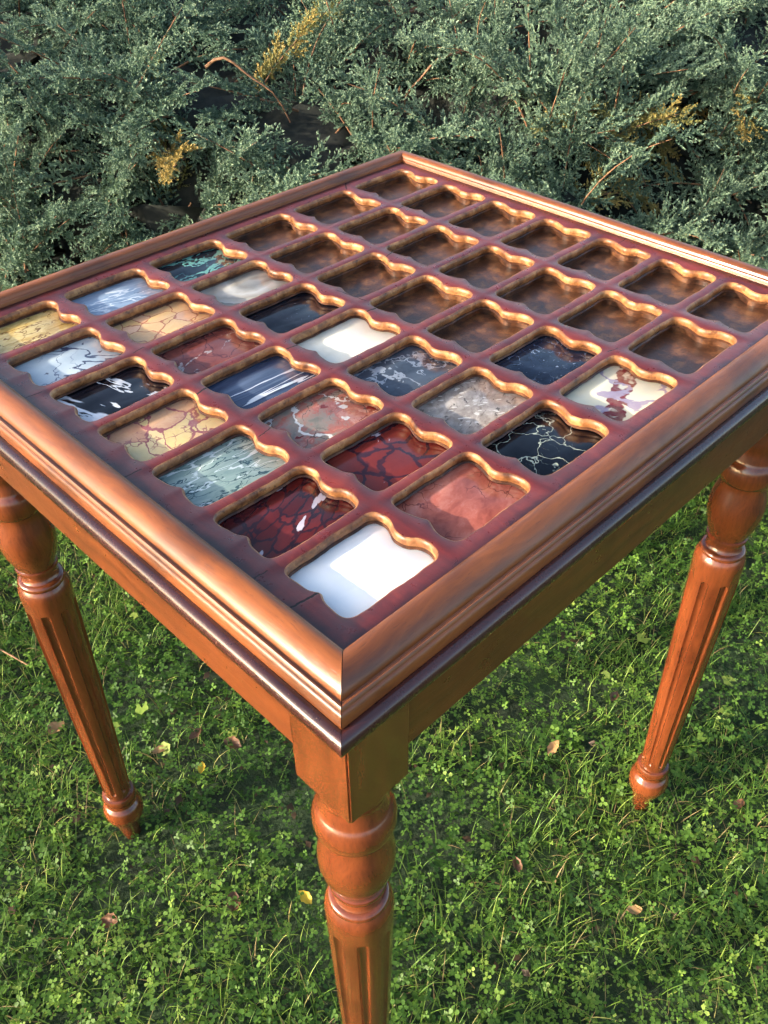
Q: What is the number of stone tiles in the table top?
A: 23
